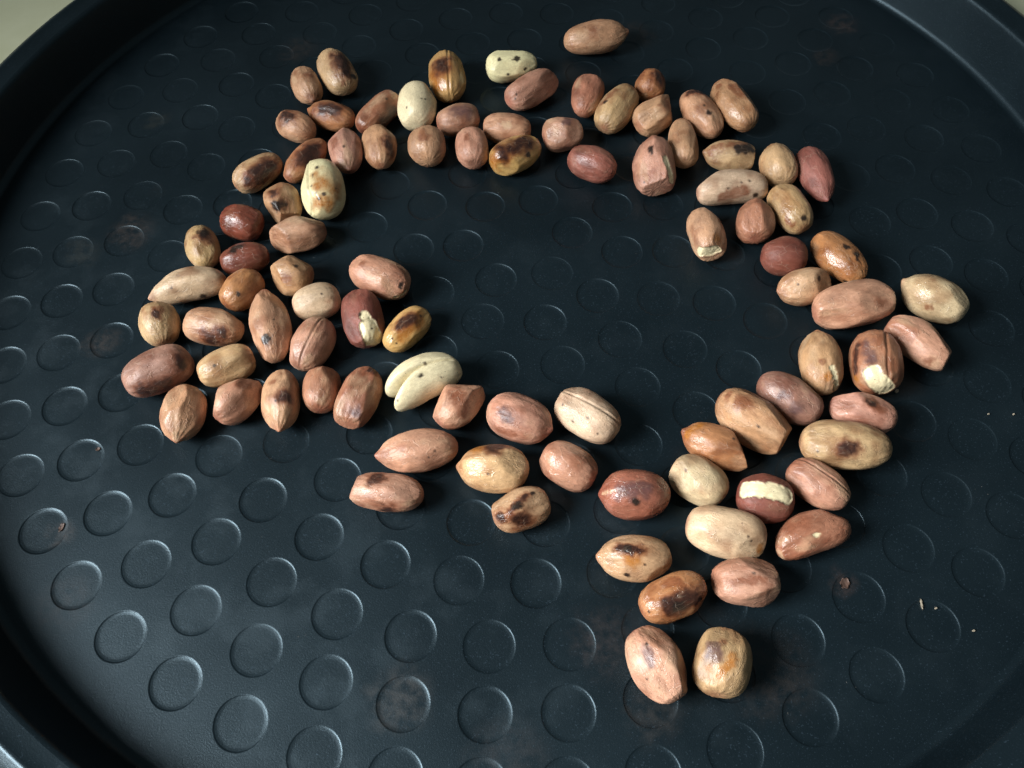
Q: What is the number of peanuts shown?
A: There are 93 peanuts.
